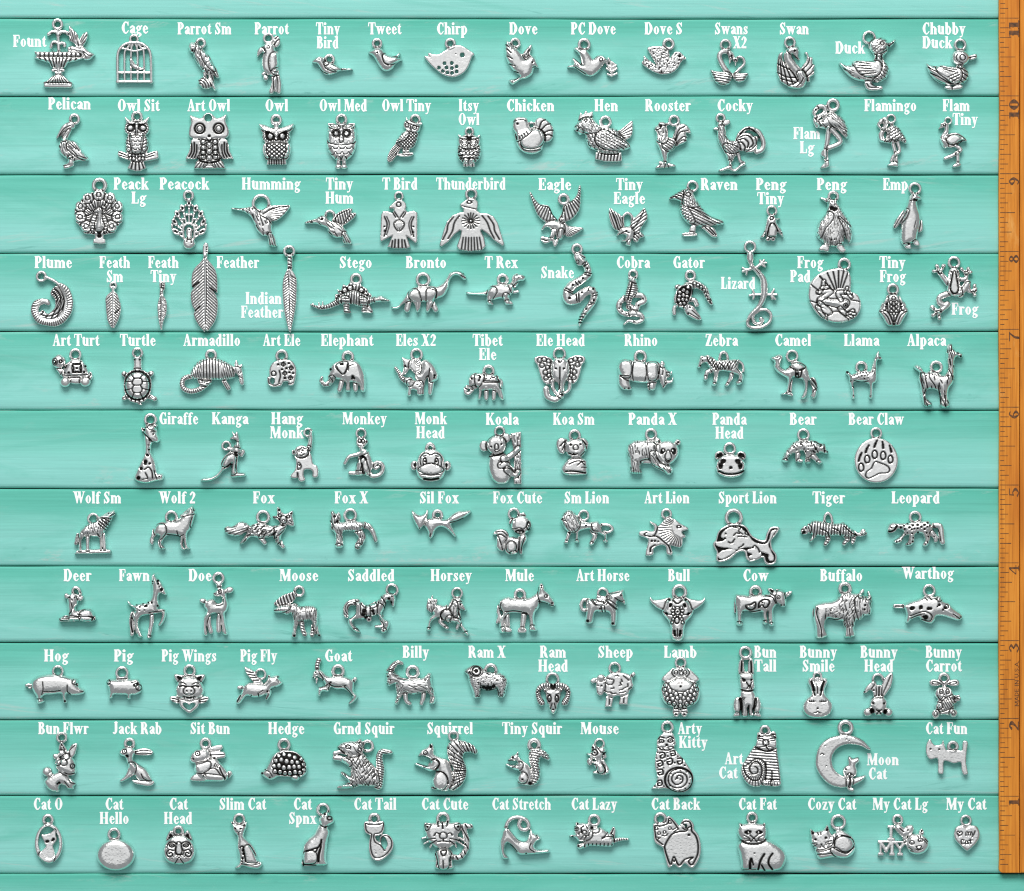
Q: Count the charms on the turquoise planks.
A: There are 142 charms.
